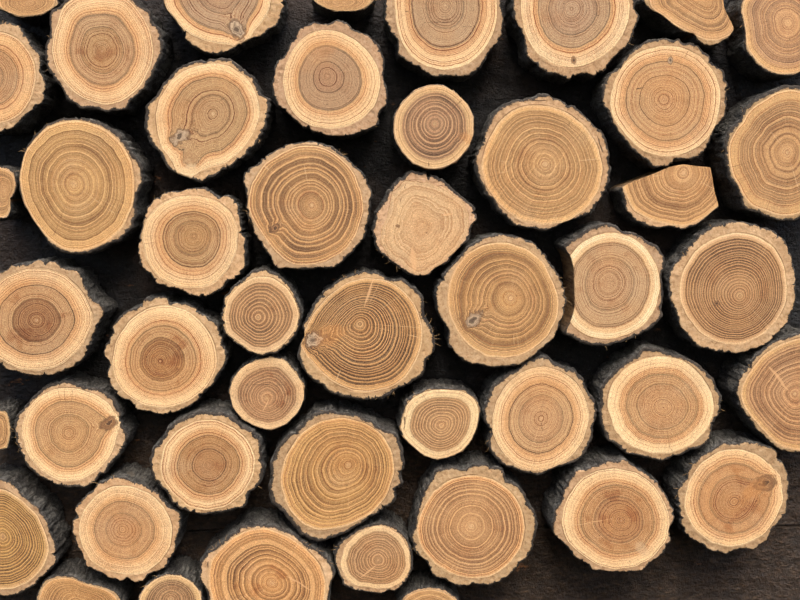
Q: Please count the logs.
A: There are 47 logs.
